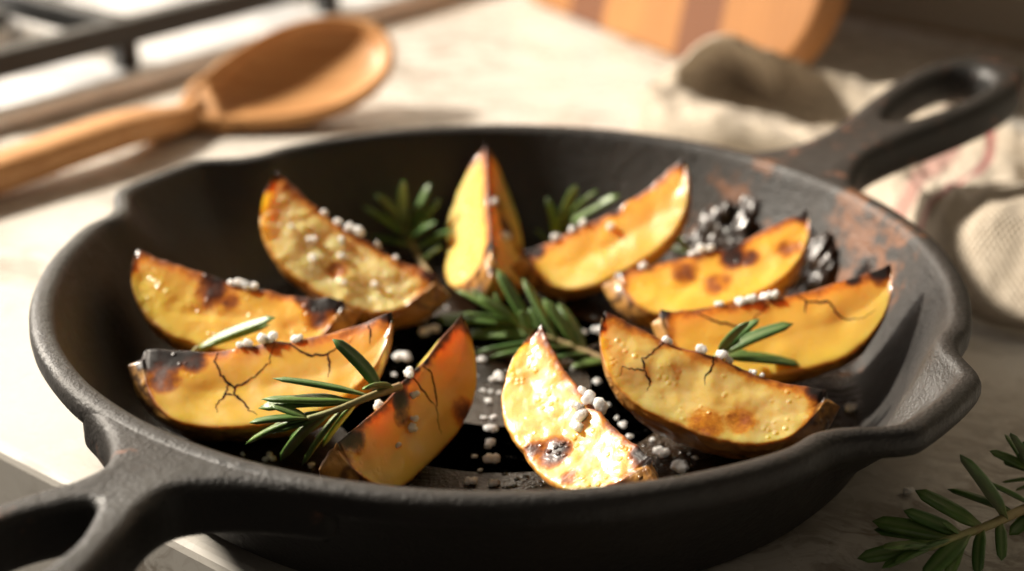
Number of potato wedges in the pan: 10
